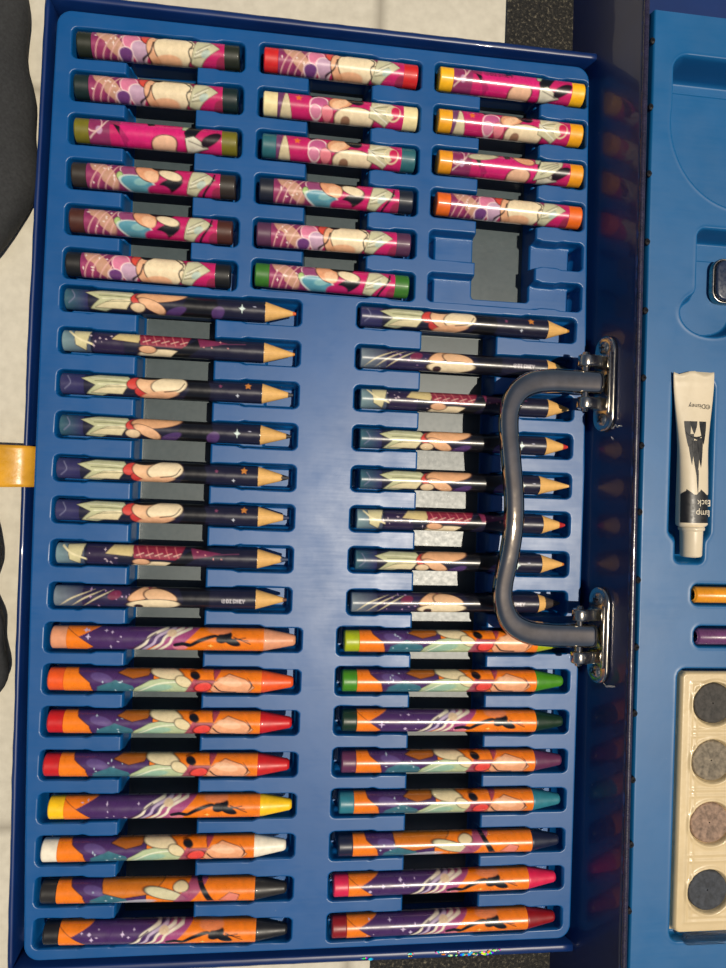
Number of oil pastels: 16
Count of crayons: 16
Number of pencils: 16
